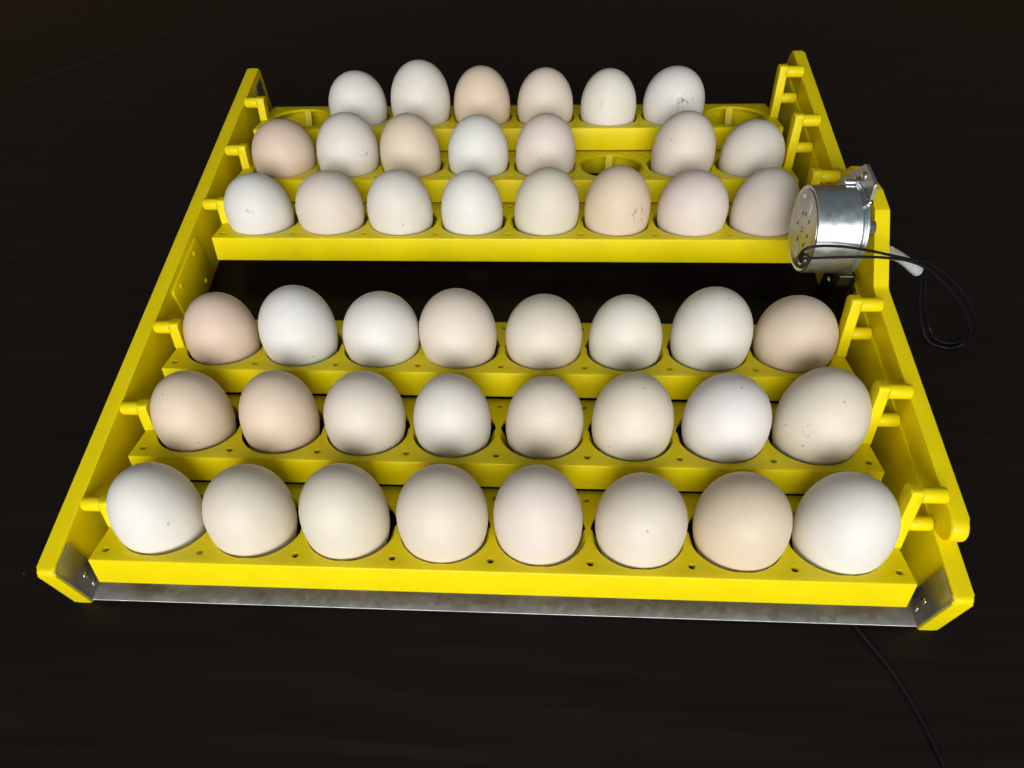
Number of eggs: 45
